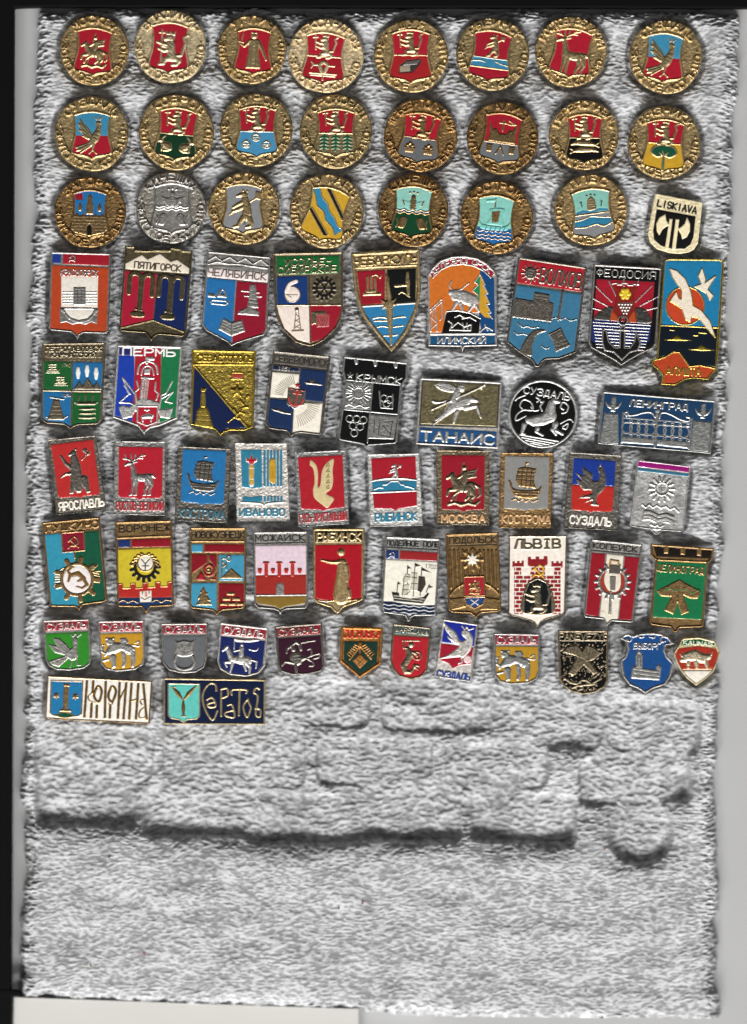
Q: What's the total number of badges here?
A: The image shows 75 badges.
